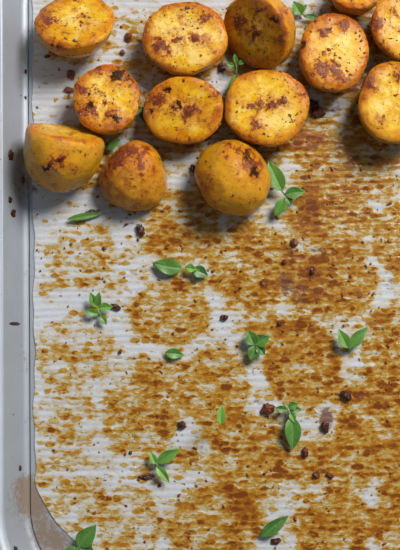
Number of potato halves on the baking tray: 13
